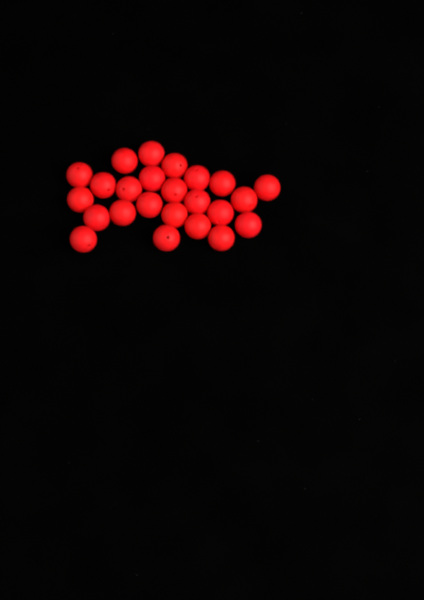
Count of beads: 24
